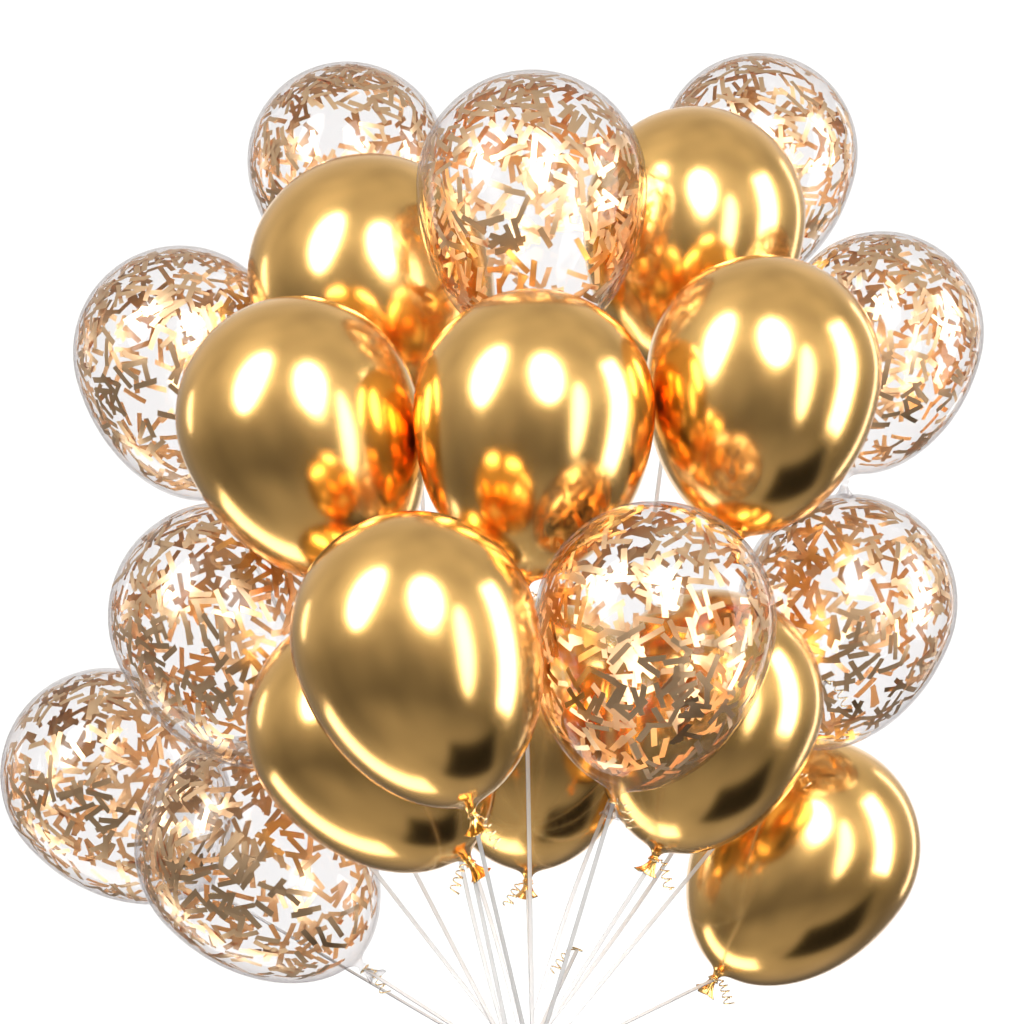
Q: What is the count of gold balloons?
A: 10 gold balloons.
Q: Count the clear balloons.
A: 10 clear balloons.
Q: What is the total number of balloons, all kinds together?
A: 20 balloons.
